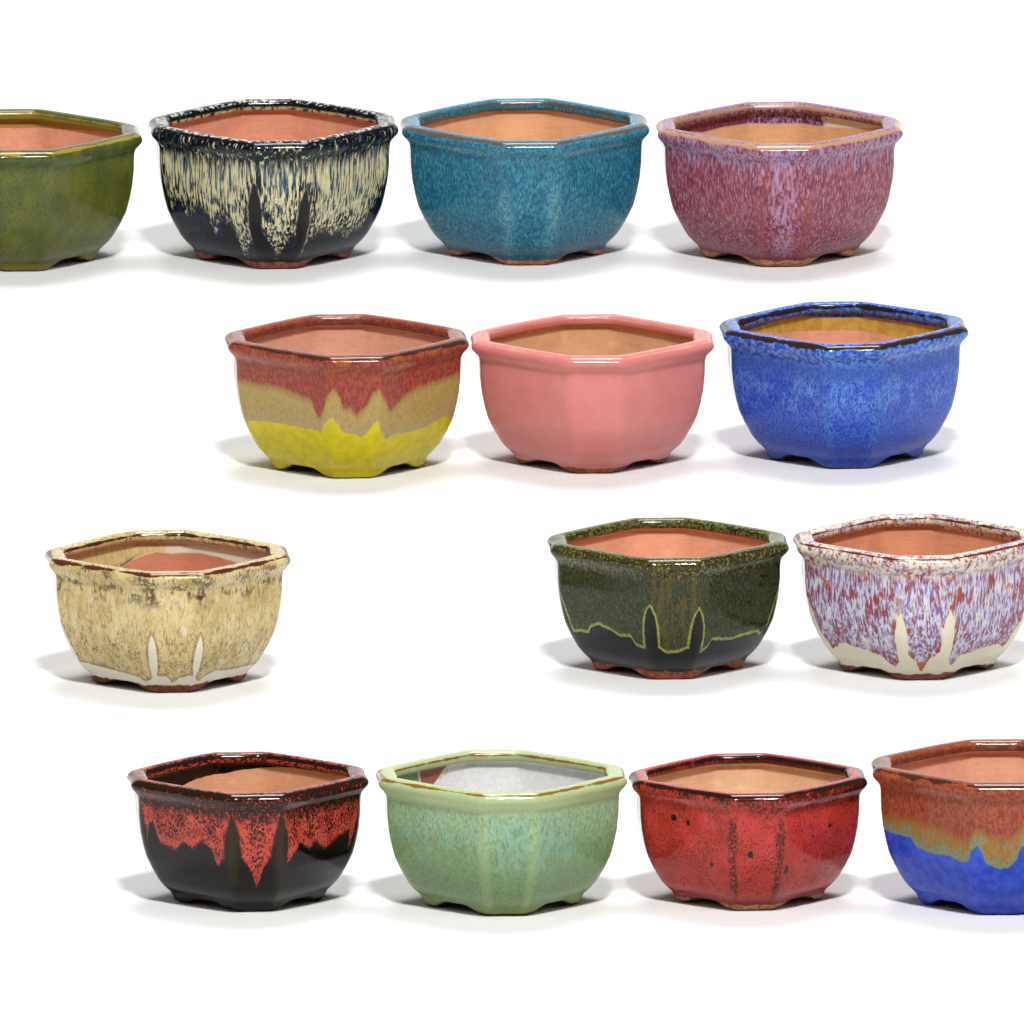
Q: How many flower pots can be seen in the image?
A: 14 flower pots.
